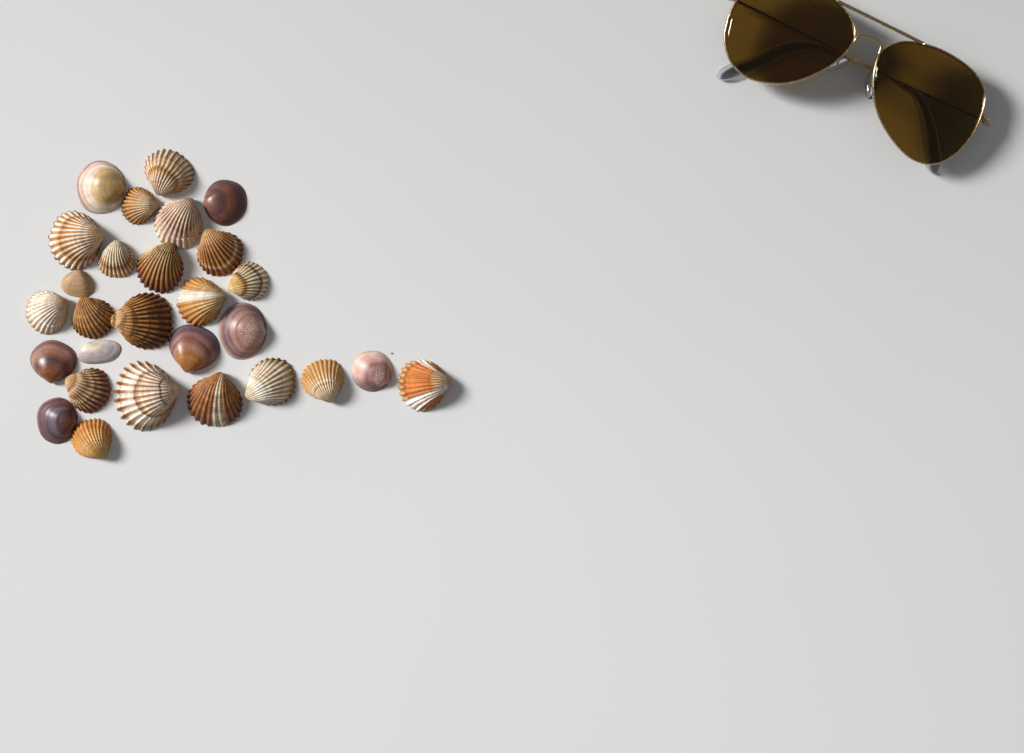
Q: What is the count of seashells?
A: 28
